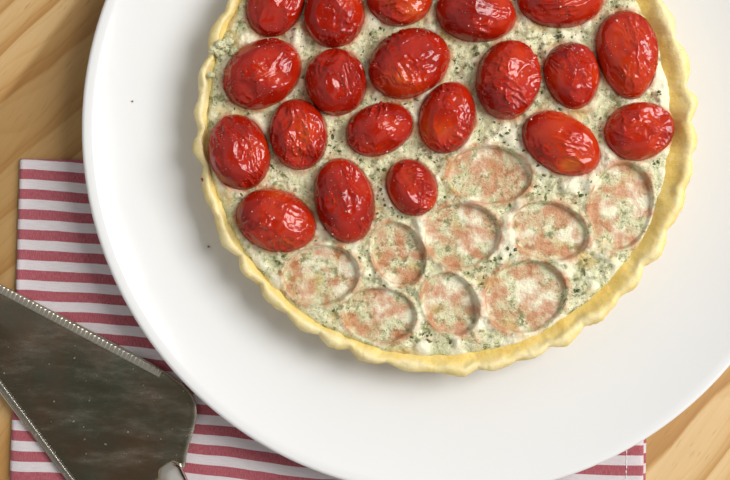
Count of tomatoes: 20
